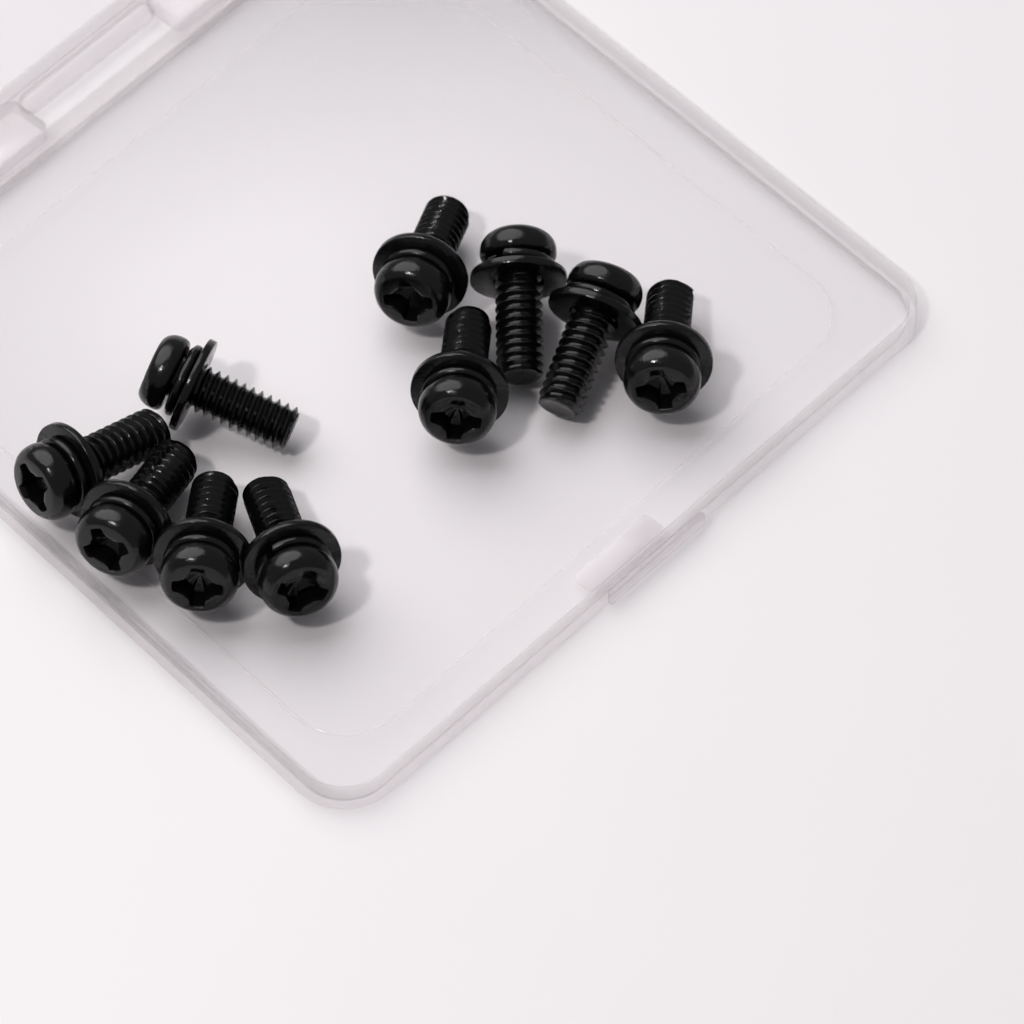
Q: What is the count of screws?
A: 10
